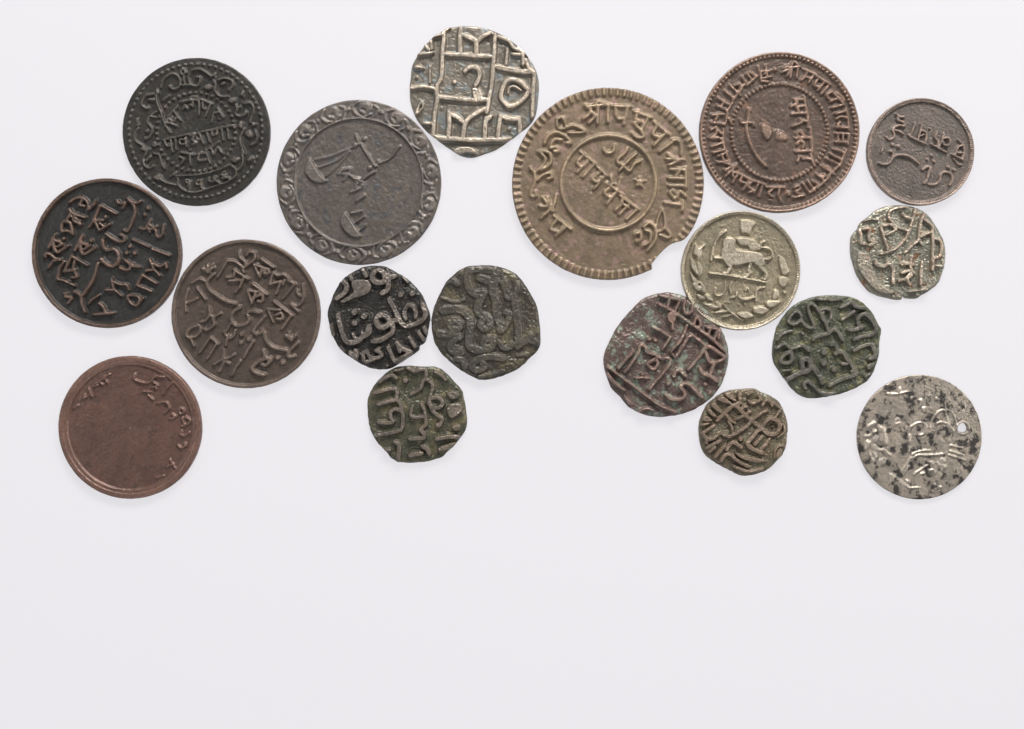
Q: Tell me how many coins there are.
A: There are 18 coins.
